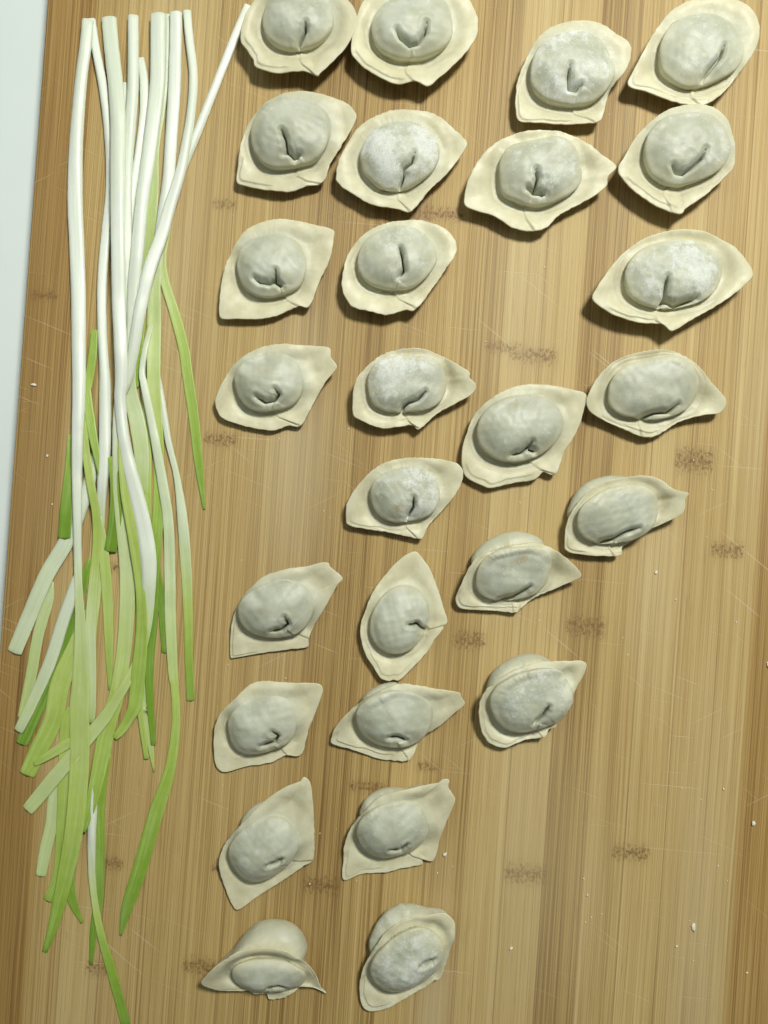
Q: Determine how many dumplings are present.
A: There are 27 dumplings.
